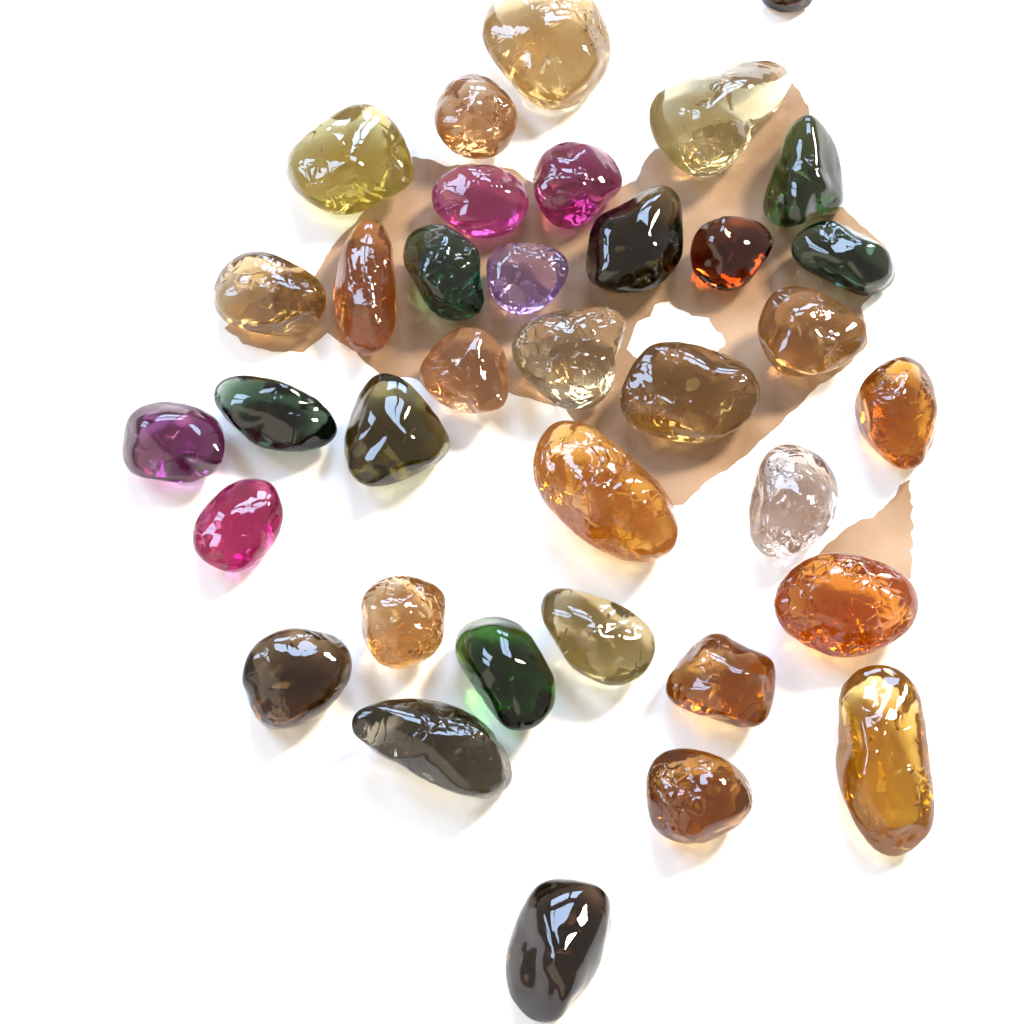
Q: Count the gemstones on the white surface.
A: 36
